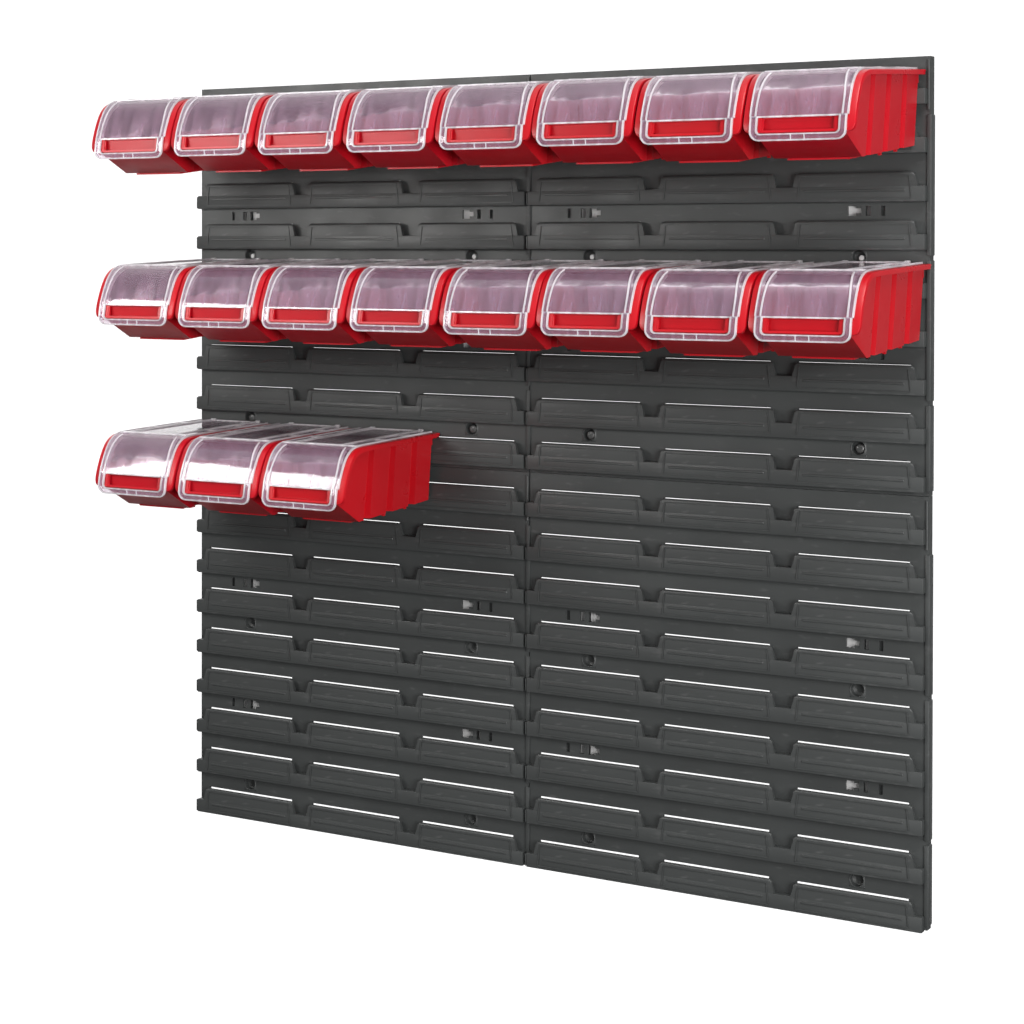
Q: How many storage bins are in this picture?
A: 19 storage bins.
